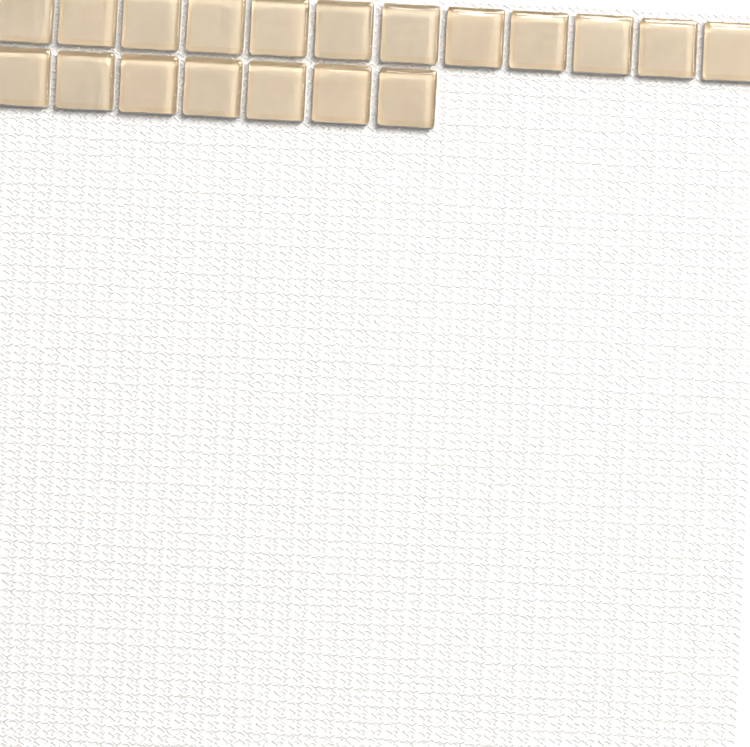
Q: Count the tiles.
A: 19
